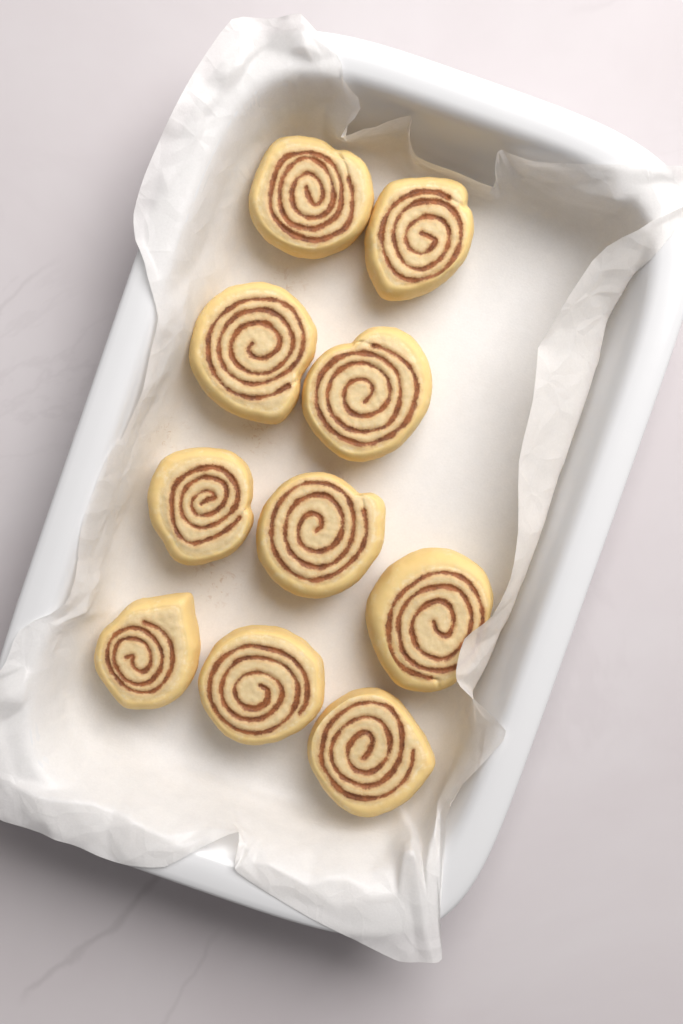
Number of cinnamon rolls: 10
